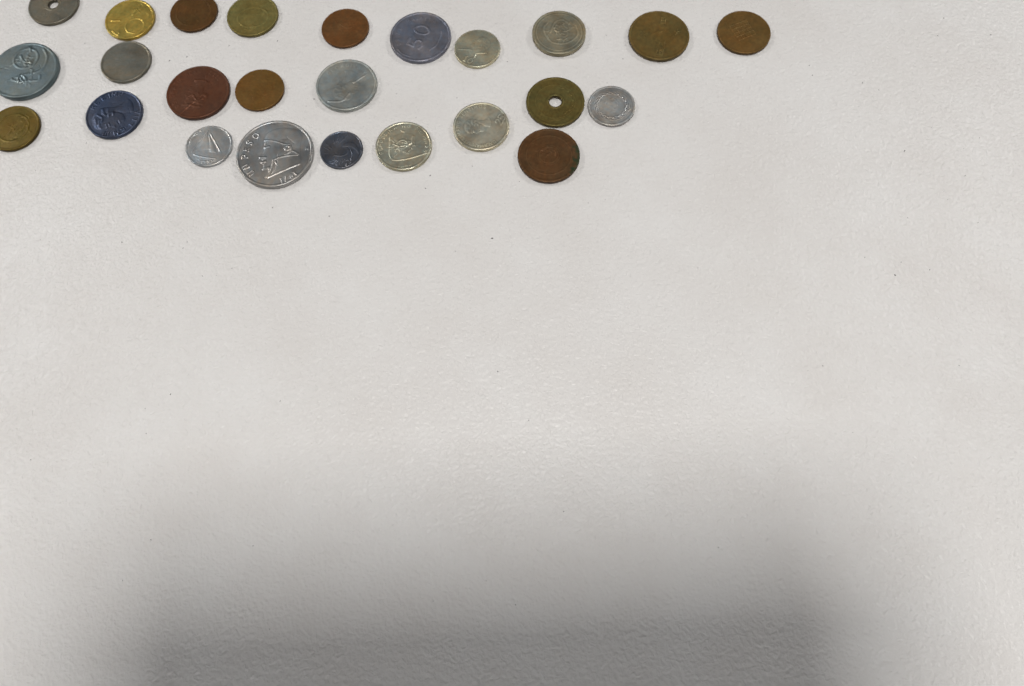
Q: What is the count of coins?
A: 25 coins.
